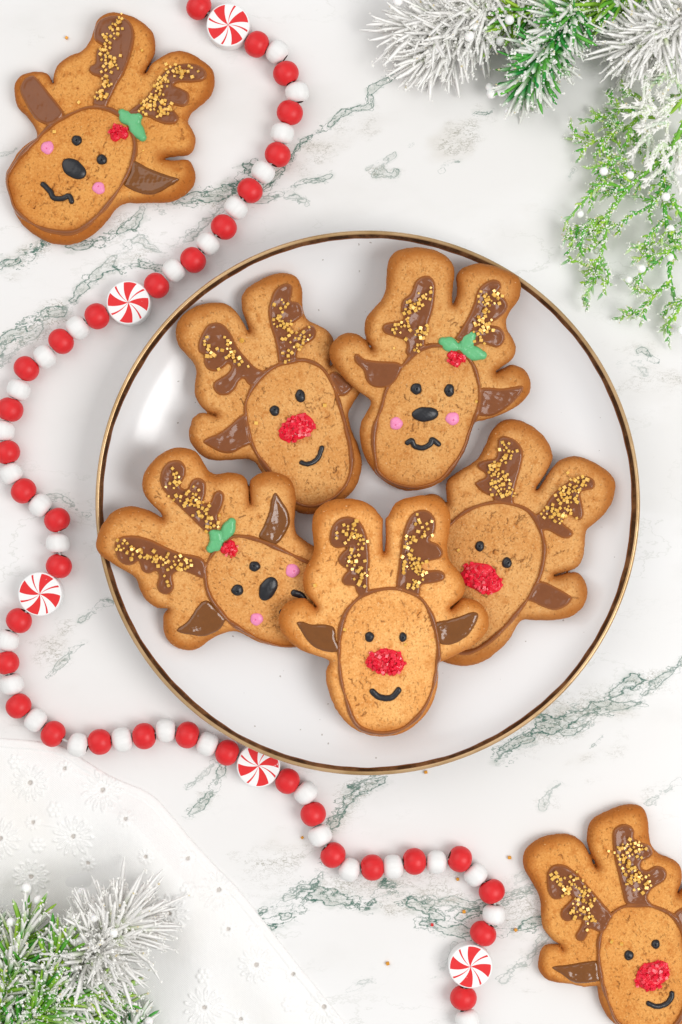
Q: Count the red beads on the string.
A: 34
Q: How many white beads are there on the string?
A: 29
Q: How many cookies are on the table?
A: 7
